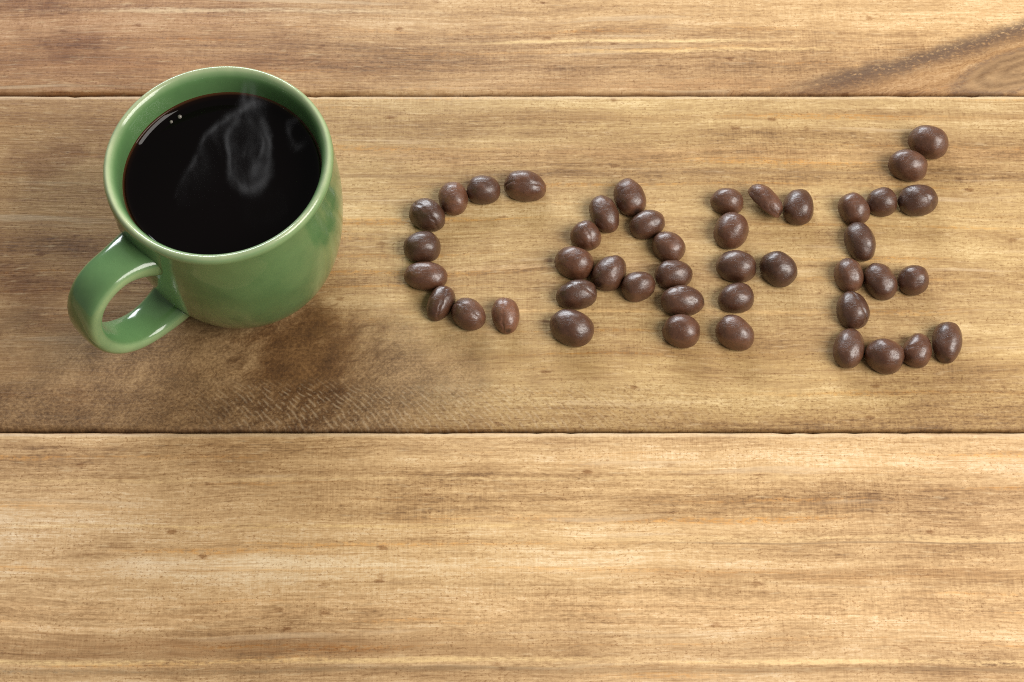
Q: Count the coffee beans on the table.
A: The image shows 44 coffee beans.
